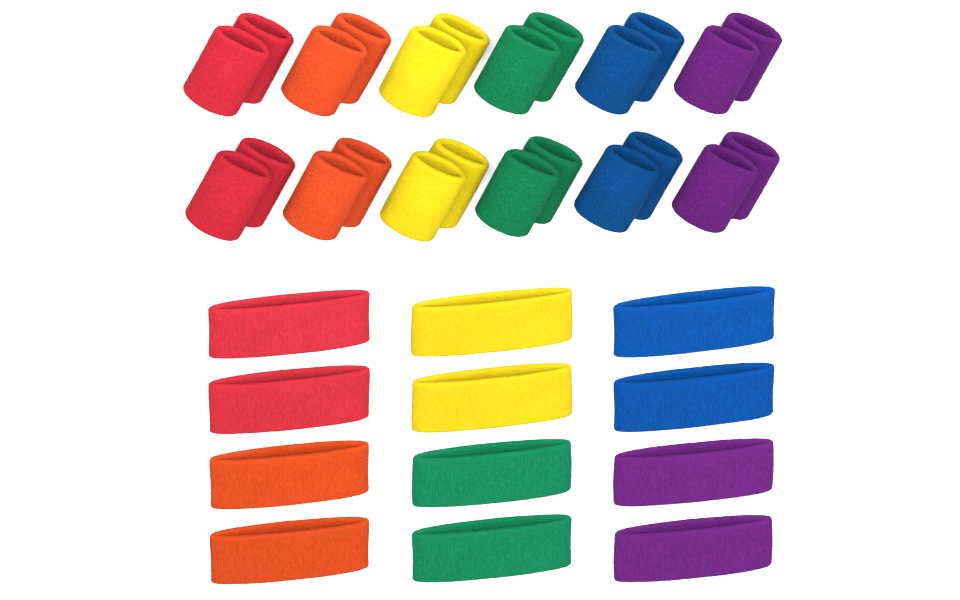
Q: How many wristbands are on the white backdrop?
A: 24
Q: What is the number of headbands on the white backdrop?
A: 12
